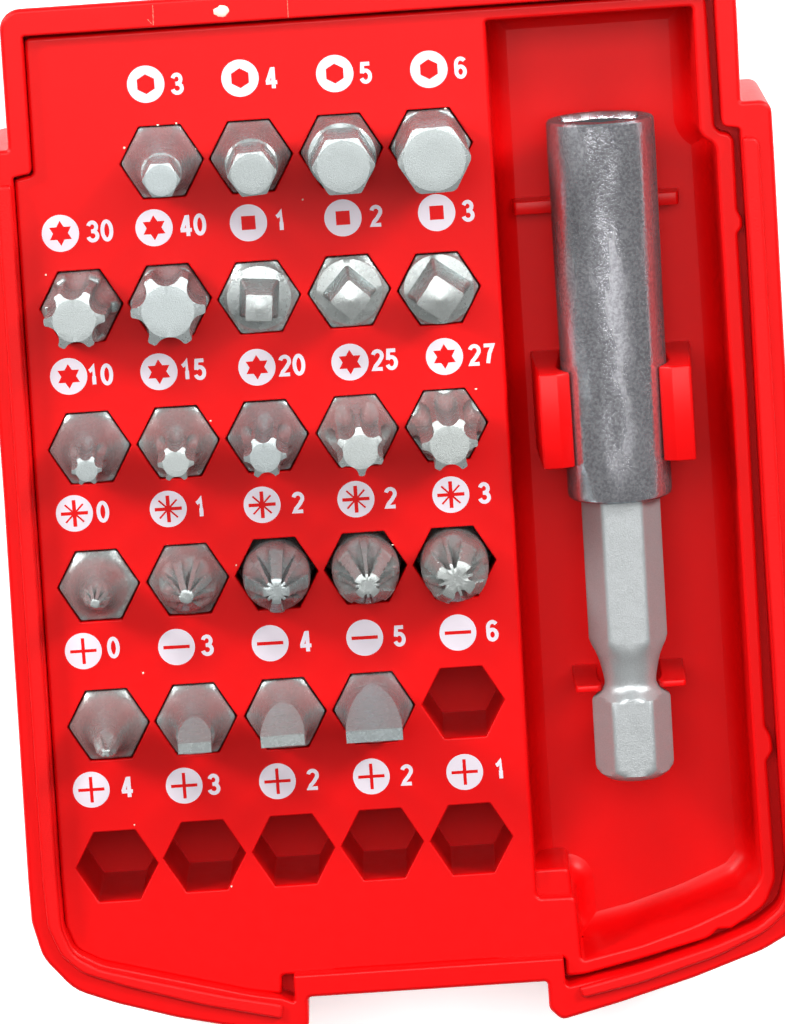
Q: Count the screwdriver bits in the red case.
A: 23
